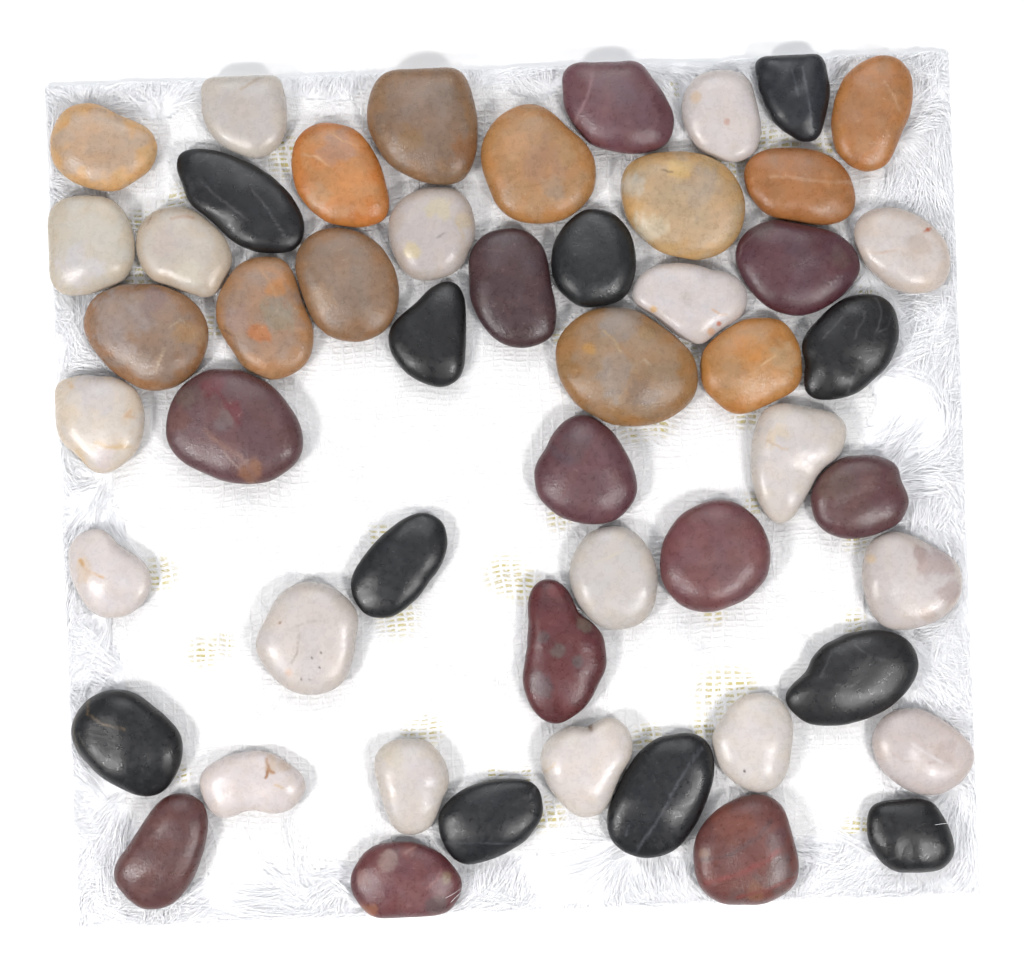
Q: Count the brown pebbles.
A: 12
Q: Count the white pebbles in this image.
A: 18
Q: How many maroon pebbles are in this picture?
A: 11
